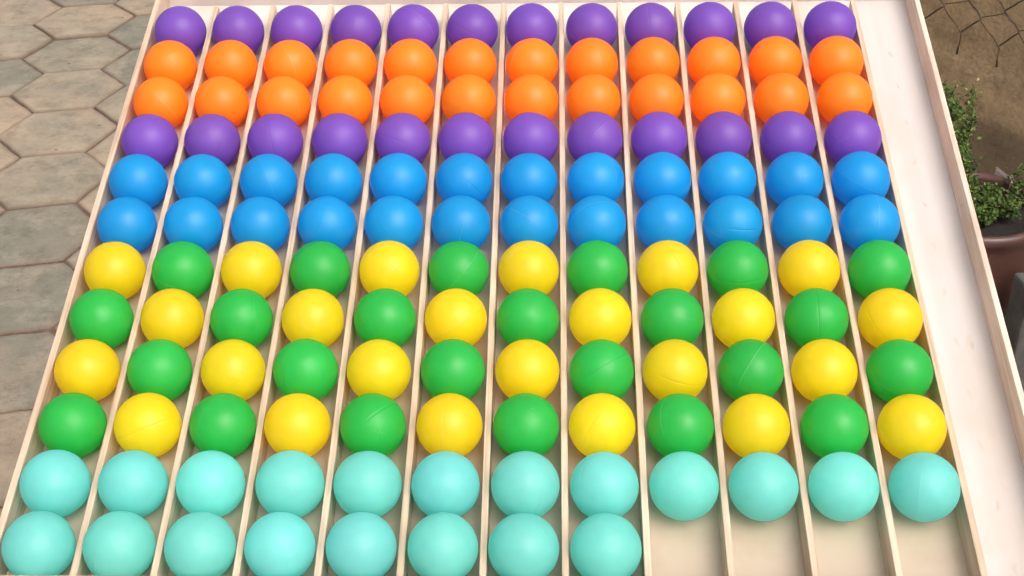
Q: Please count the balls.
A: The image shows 140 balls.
